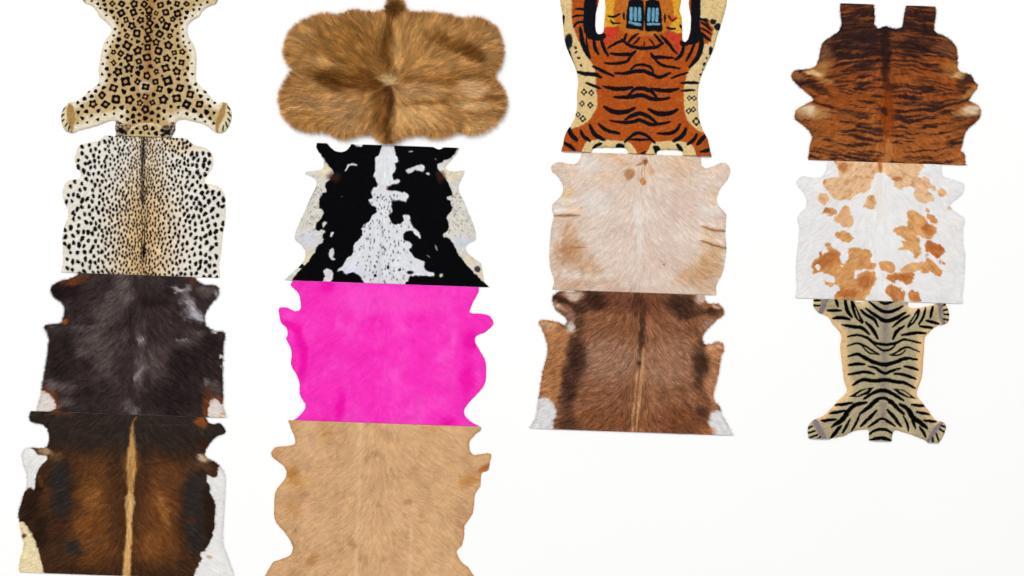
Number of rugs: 14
